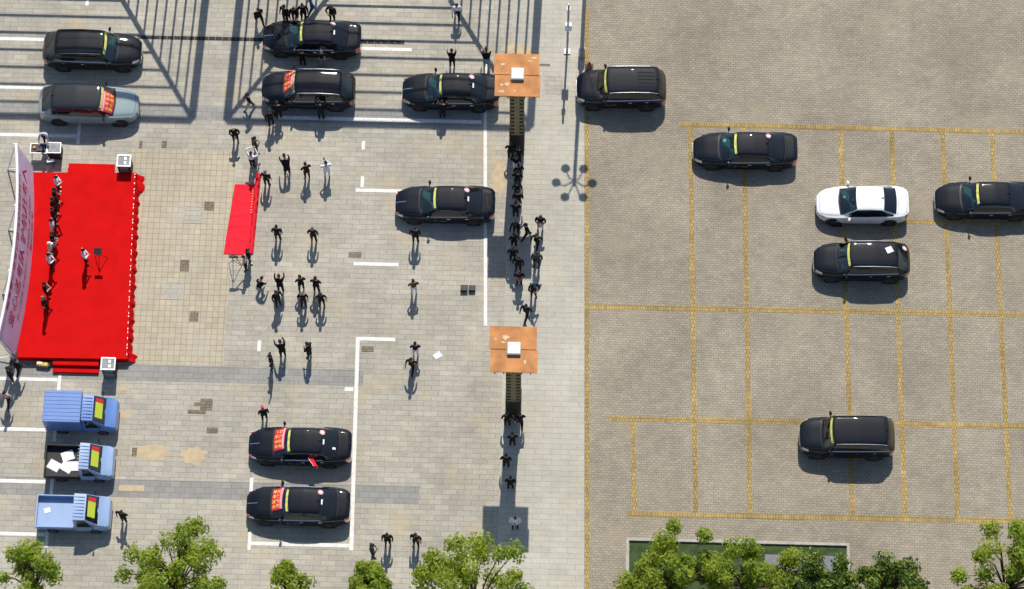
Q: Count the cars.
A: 14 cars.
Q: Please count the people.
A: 86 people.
